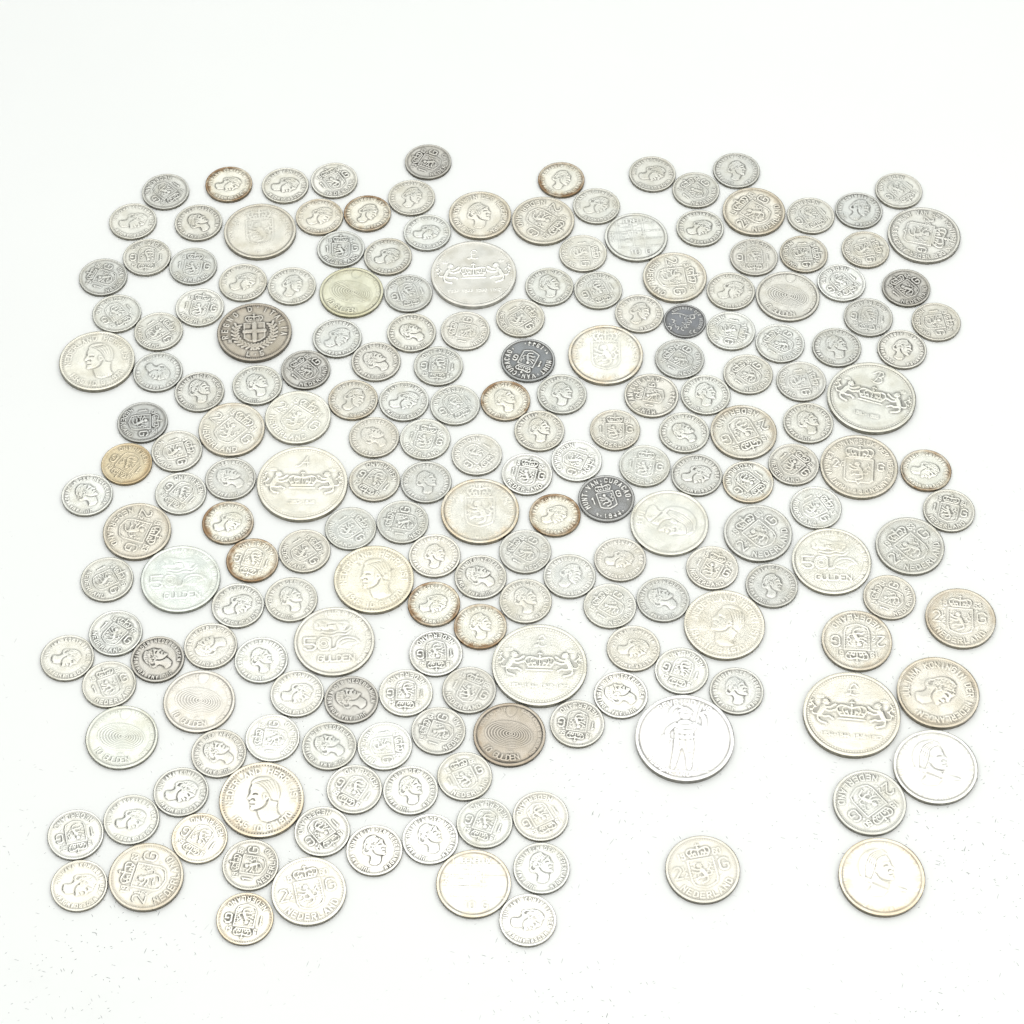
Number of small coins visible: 154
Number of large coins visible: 46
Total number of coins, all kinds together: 200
